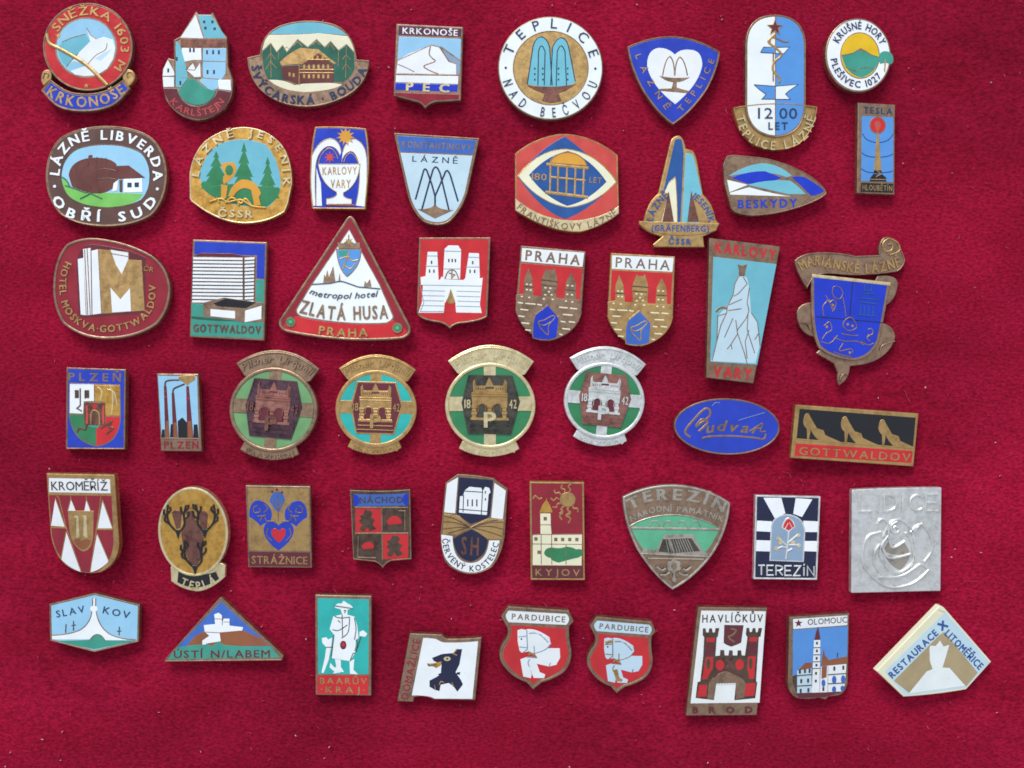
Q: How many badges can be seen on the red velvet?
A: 50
